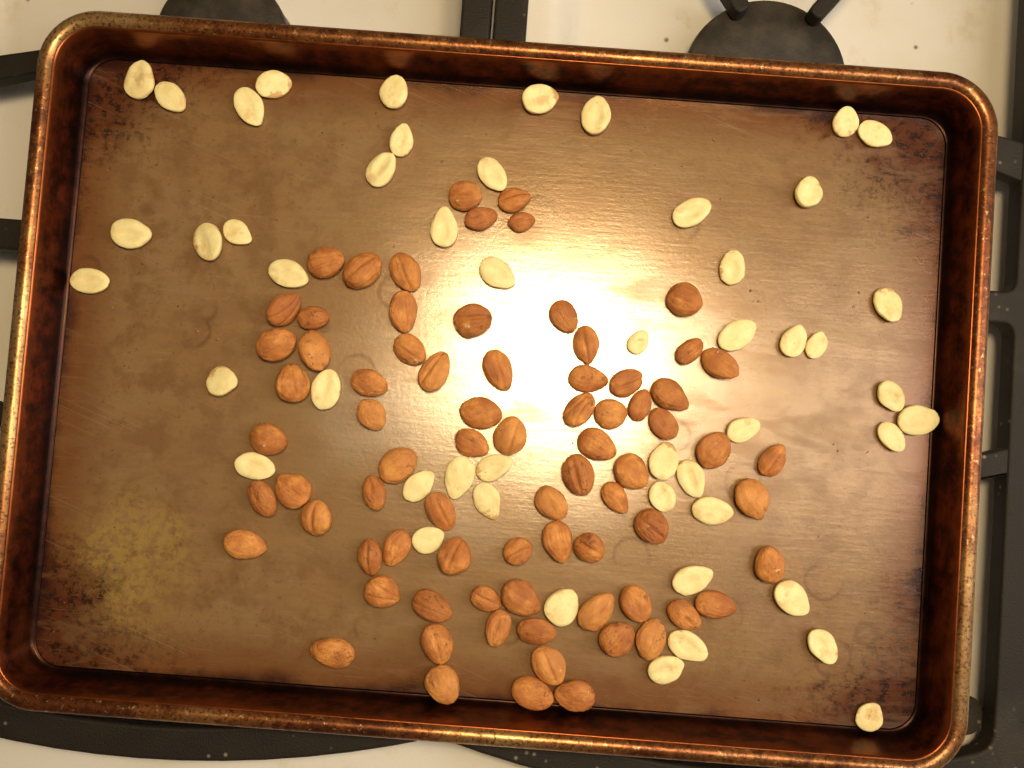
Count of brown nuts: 76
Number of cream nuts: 50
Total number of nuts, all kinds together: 126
